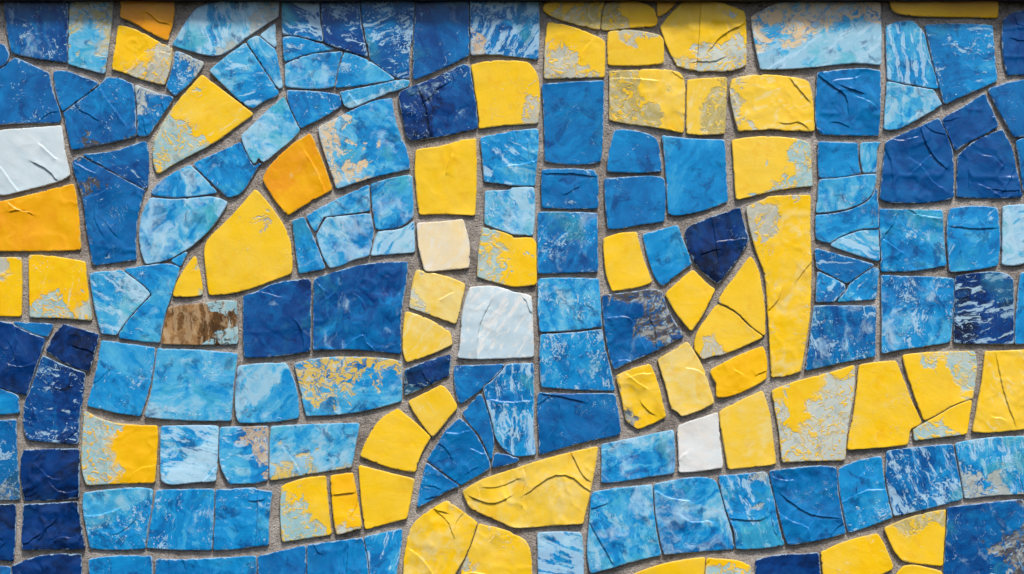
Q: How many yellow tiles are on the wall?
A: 53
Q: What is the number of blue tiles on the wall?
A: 124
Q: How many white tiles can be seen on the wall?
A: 4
